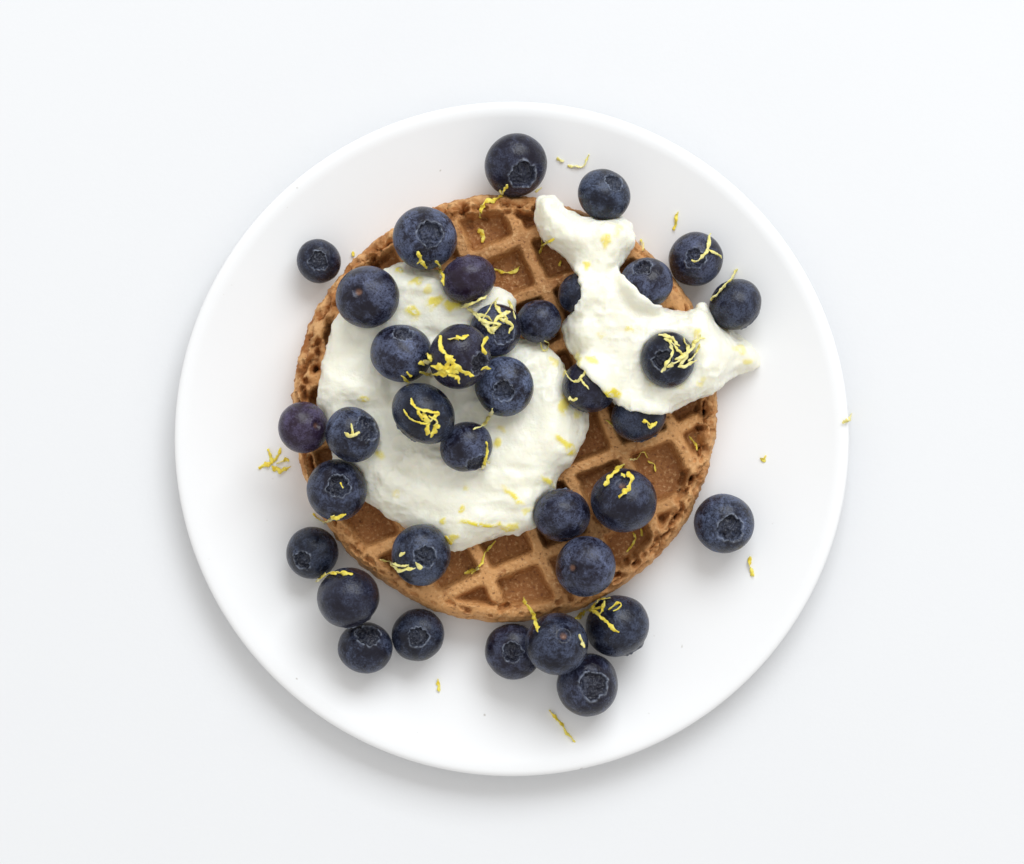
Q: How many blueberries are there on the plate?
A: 36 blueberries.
